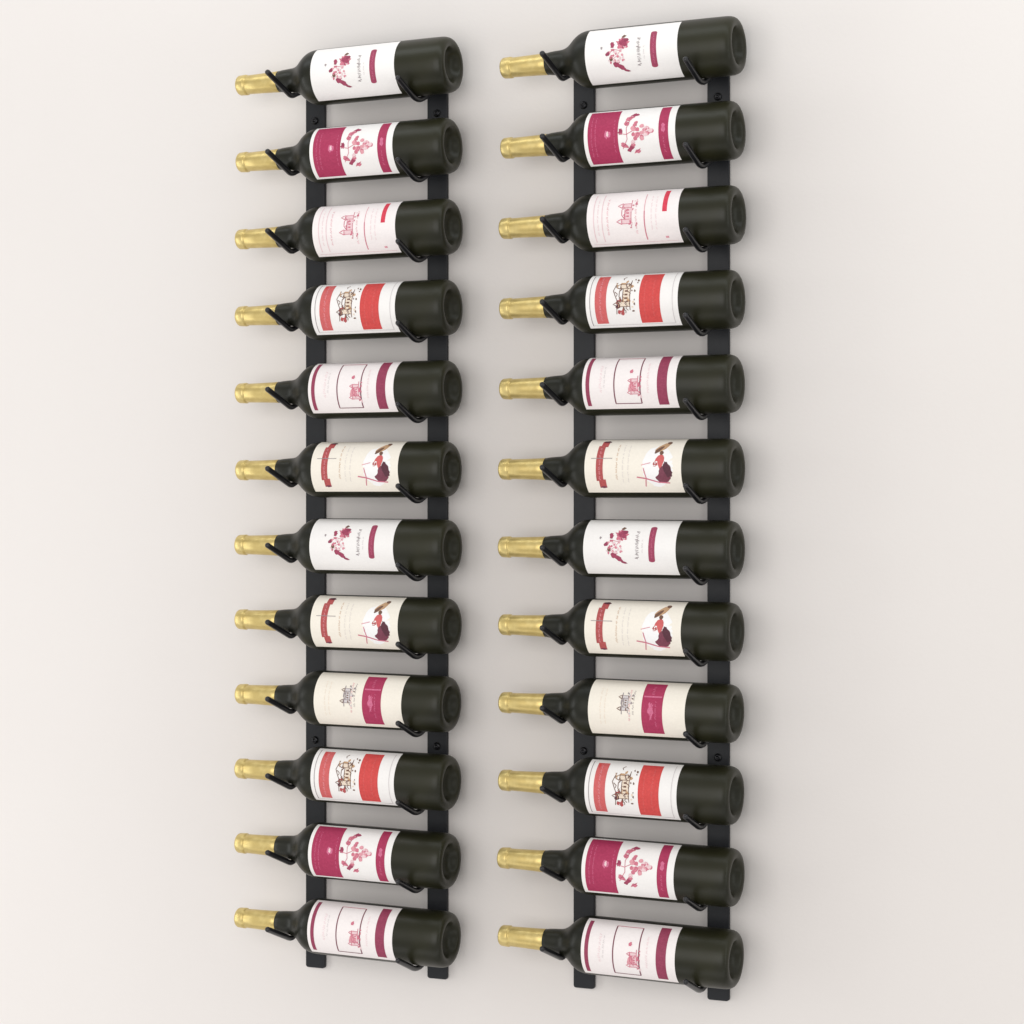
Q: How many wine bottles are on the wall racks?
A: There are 24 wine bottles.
